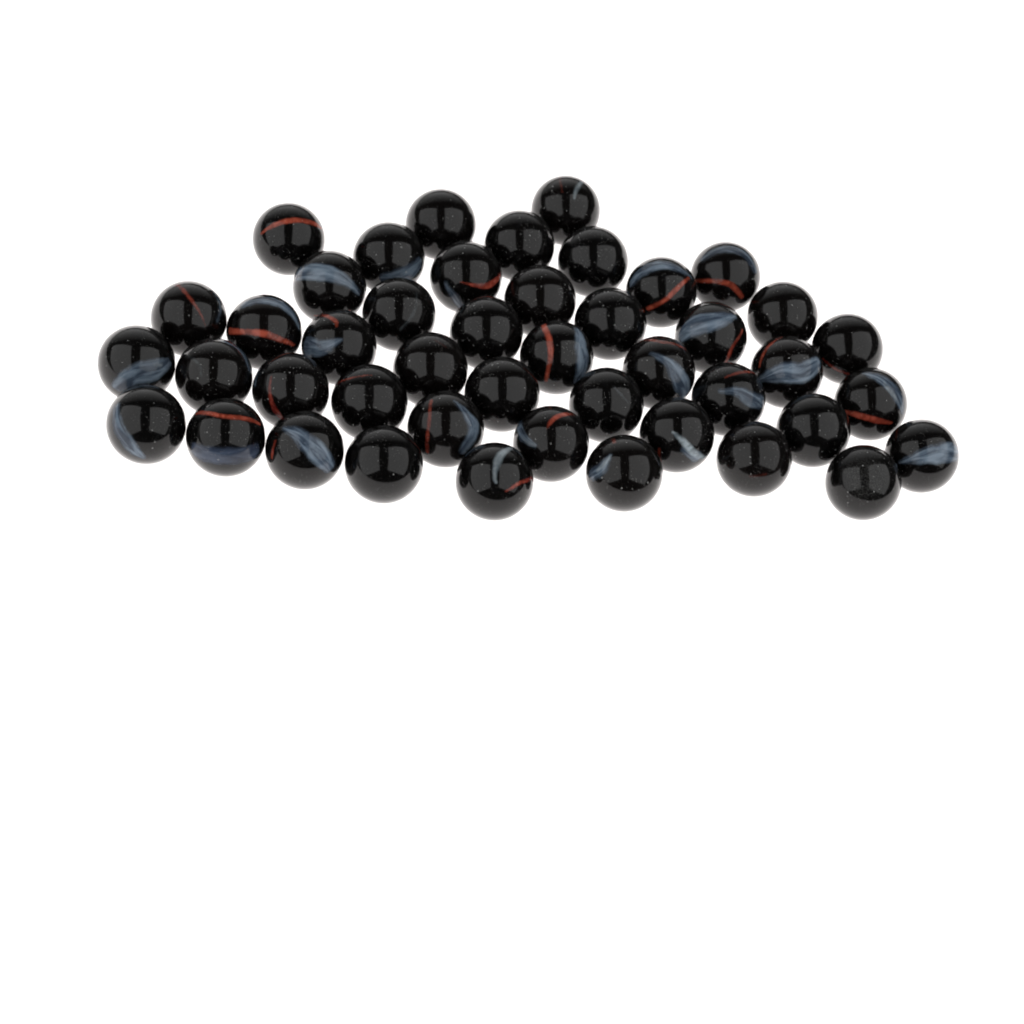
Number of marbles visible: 45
